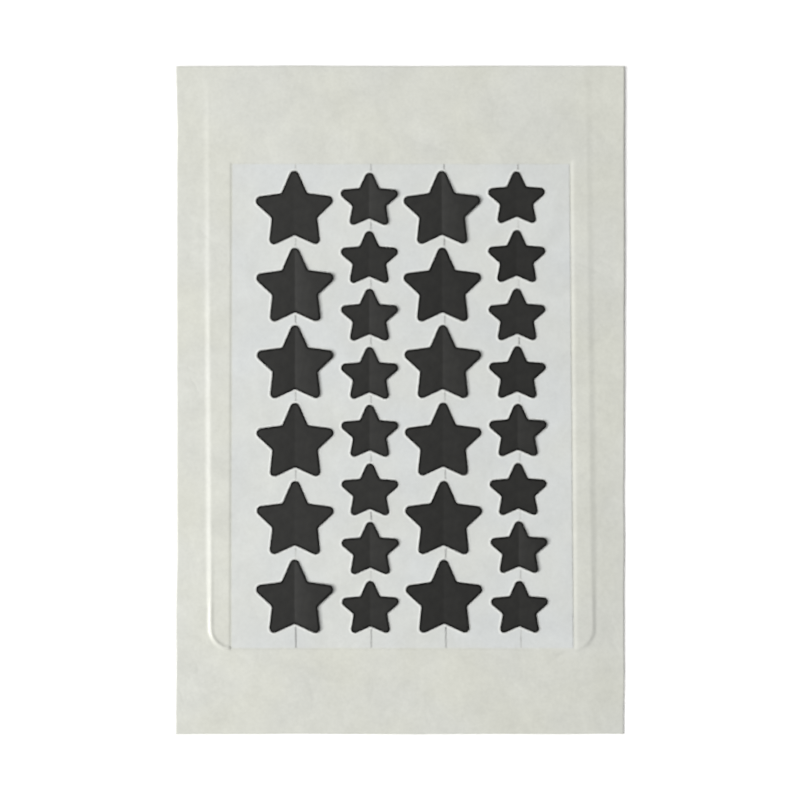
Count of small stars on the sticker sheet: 16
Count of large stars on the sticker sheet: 12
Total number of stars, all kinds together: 28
